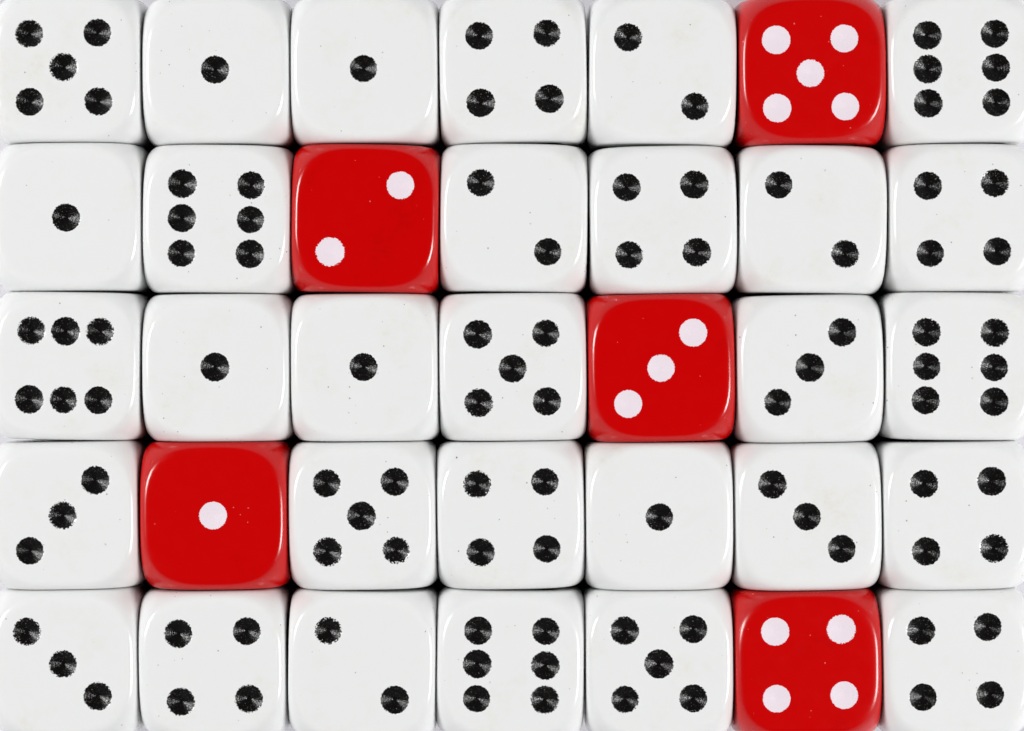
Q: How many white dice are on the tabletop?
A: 30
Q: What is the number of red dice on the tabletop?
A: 5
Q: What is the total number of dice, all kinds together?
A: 35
